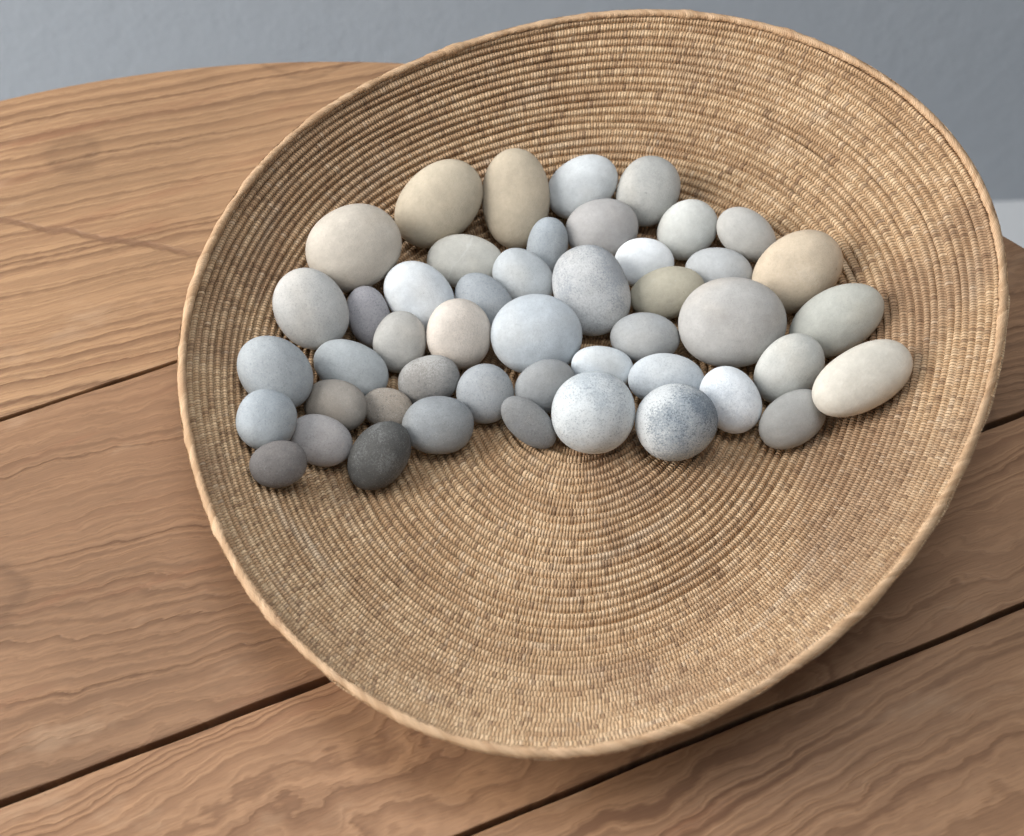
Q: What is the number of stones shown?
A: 47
